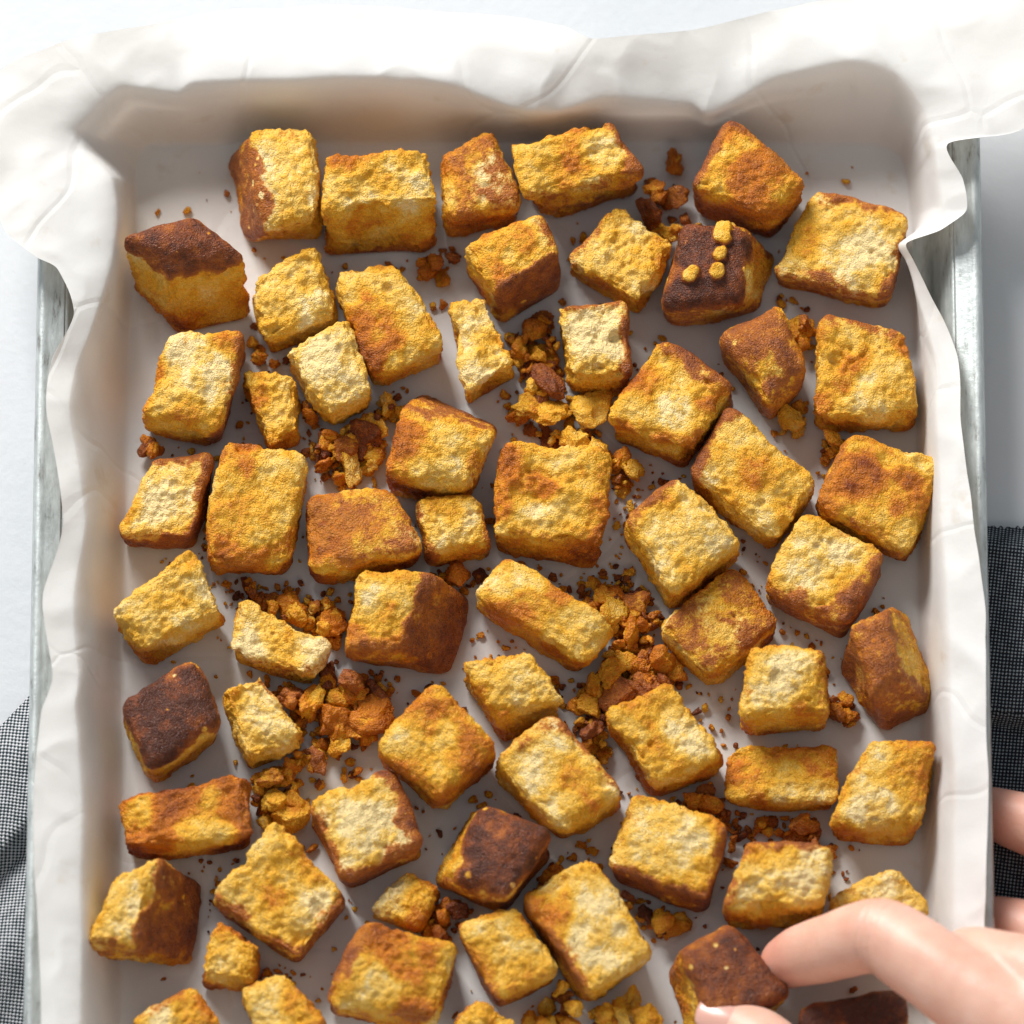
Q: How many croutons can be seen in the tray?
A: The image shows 63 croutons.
